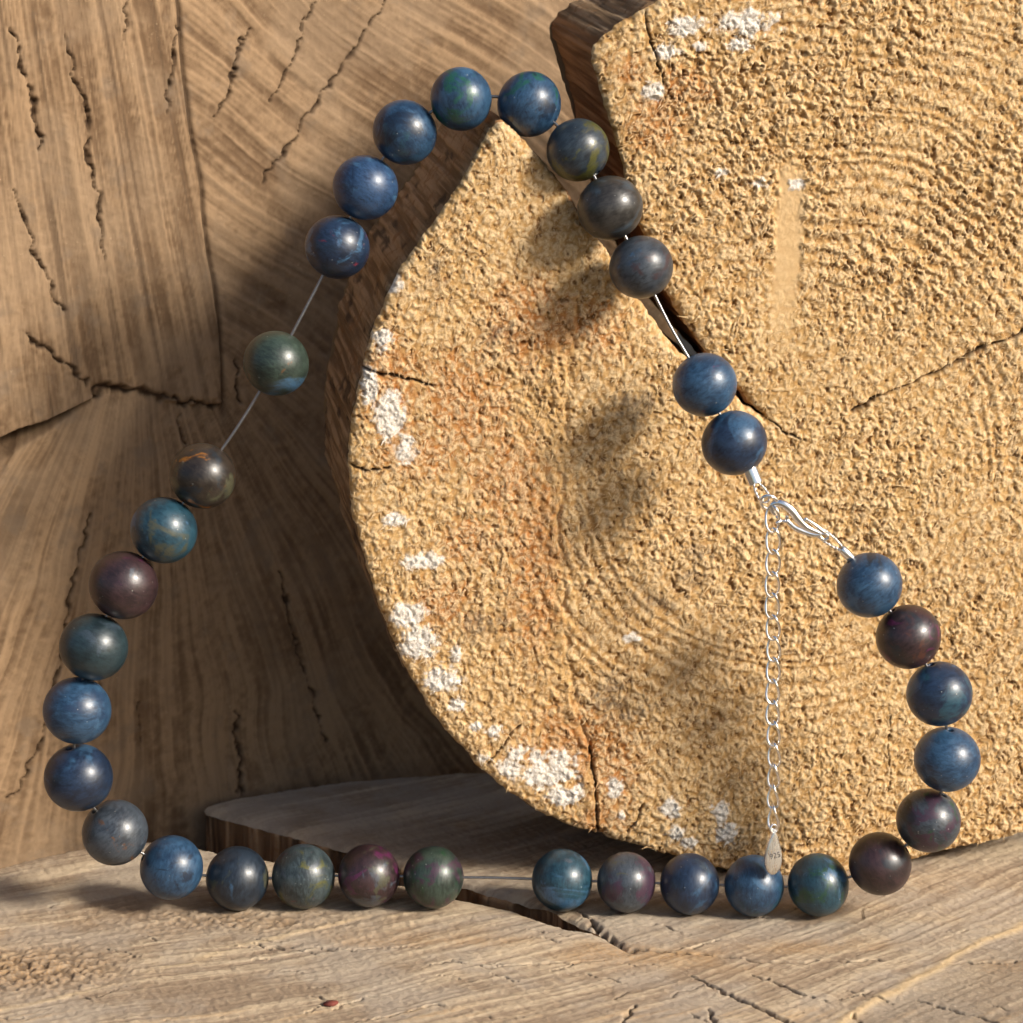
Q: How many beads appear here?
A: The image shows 34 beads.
